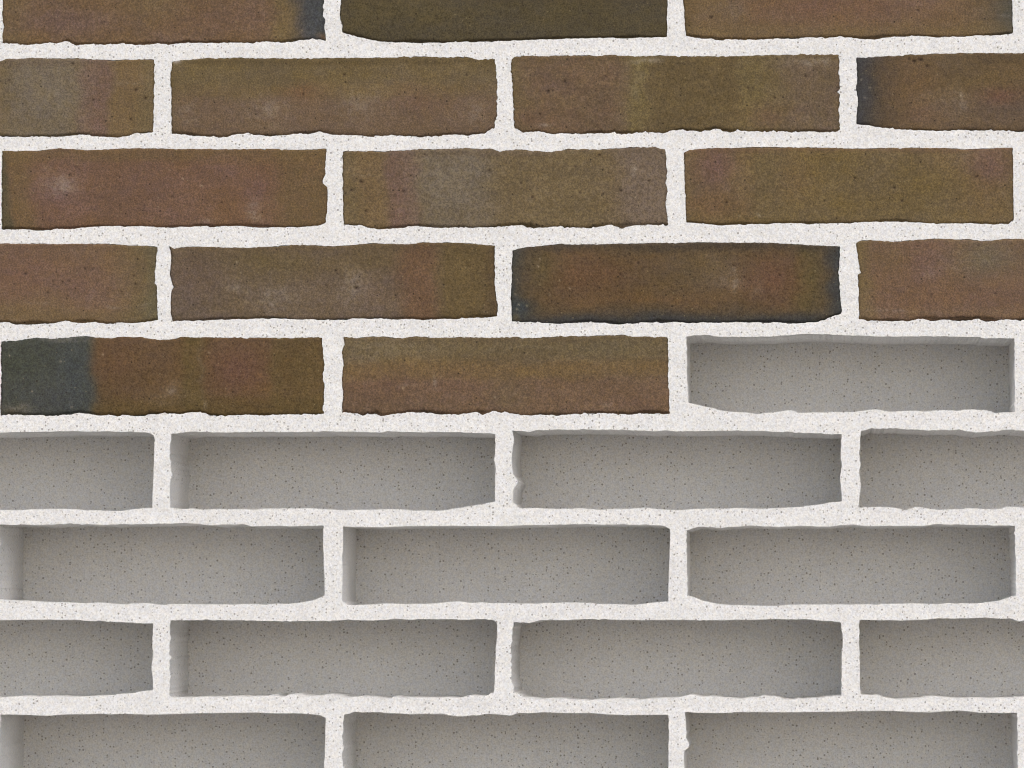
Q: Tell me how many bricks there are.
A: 16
